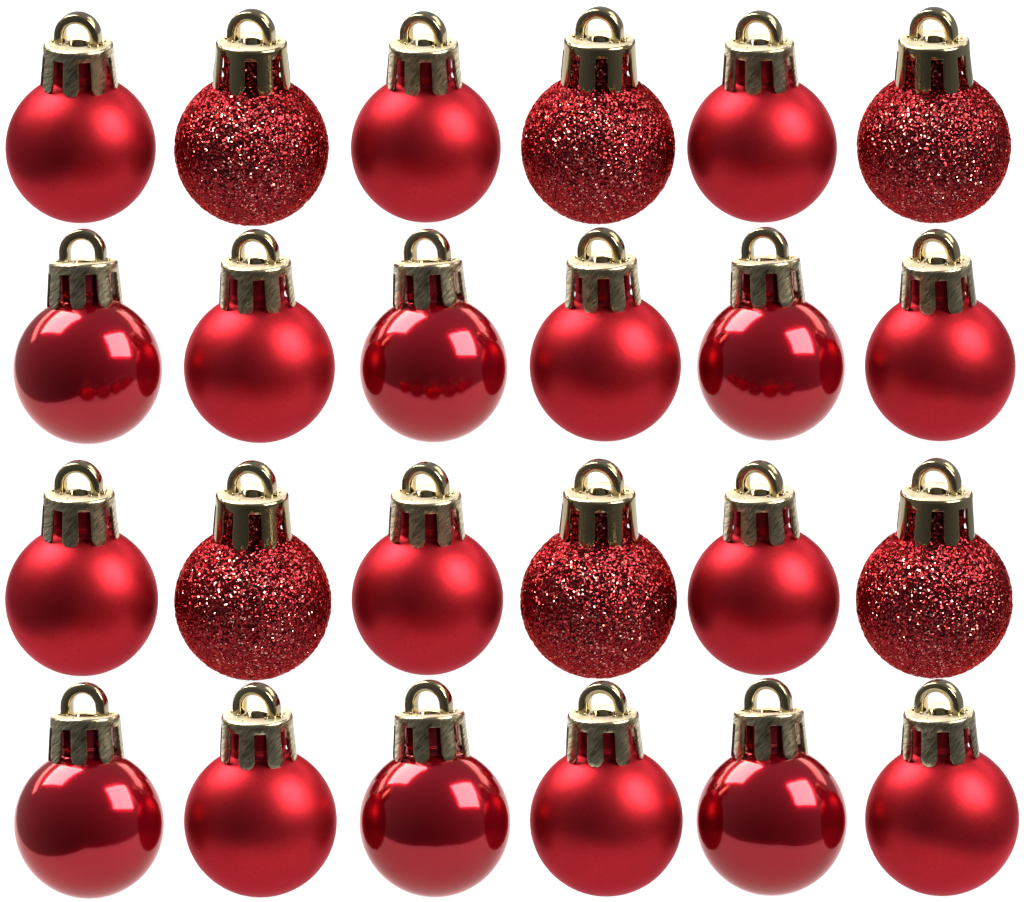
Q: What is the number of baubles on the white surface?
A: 24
